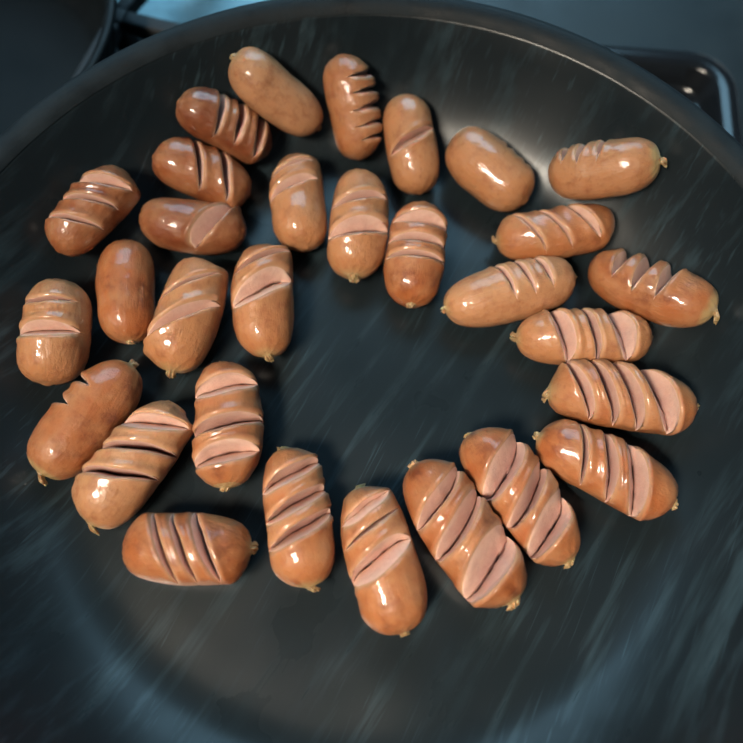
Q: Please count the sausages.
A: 30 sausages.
